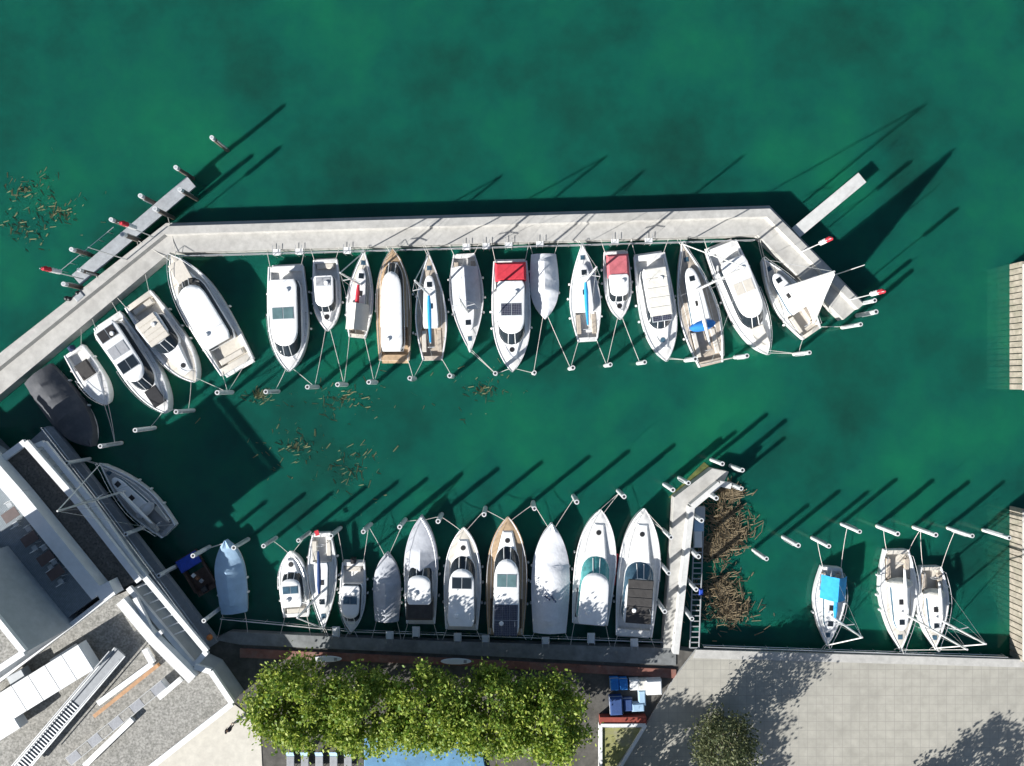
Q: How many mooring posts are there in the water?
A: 68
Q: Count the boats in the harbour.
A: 35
